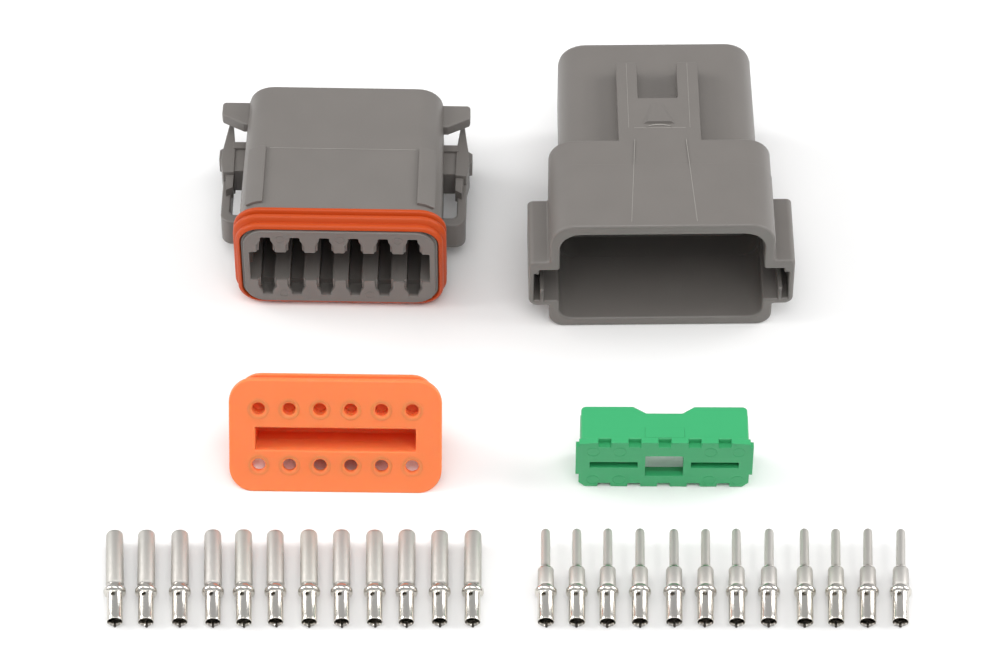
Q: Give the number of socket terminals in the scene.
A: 12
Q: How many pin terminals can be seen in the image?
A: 12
